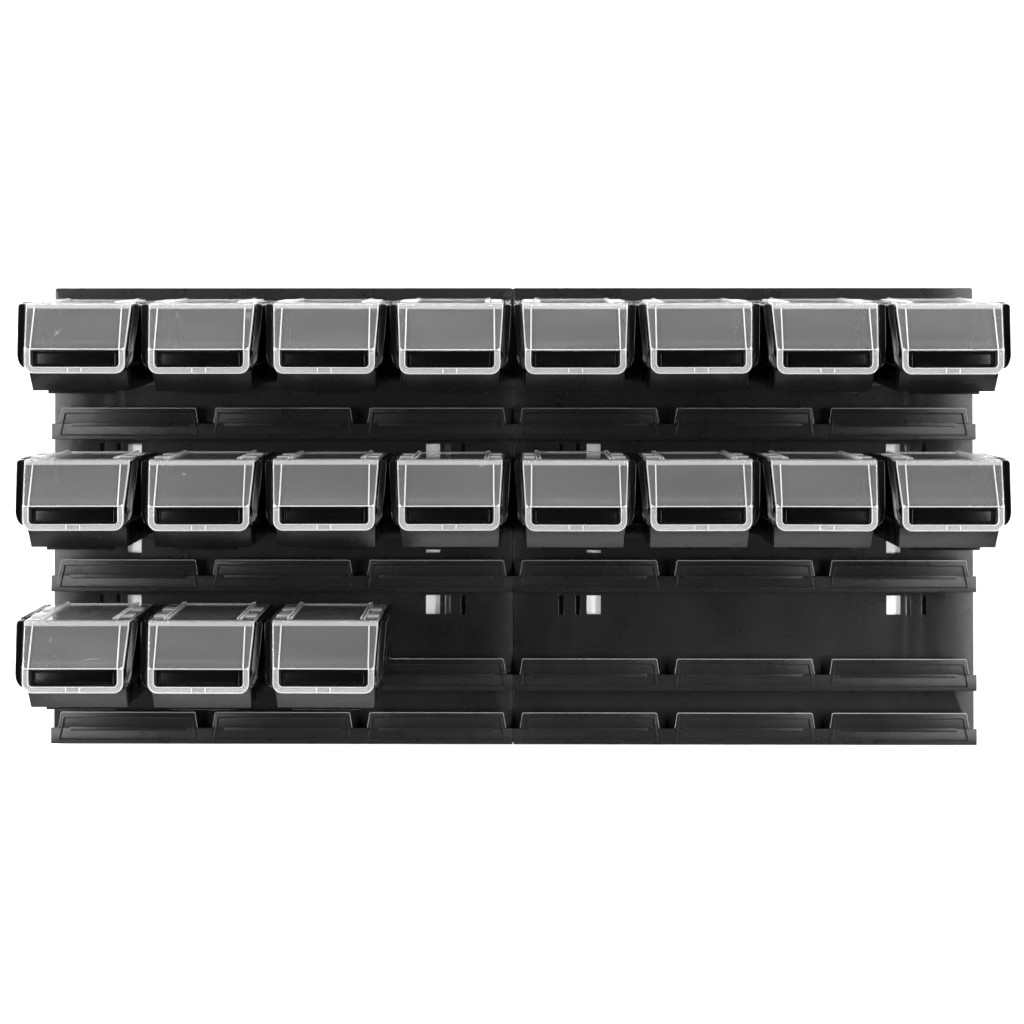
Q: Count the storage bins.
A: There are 19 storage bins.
